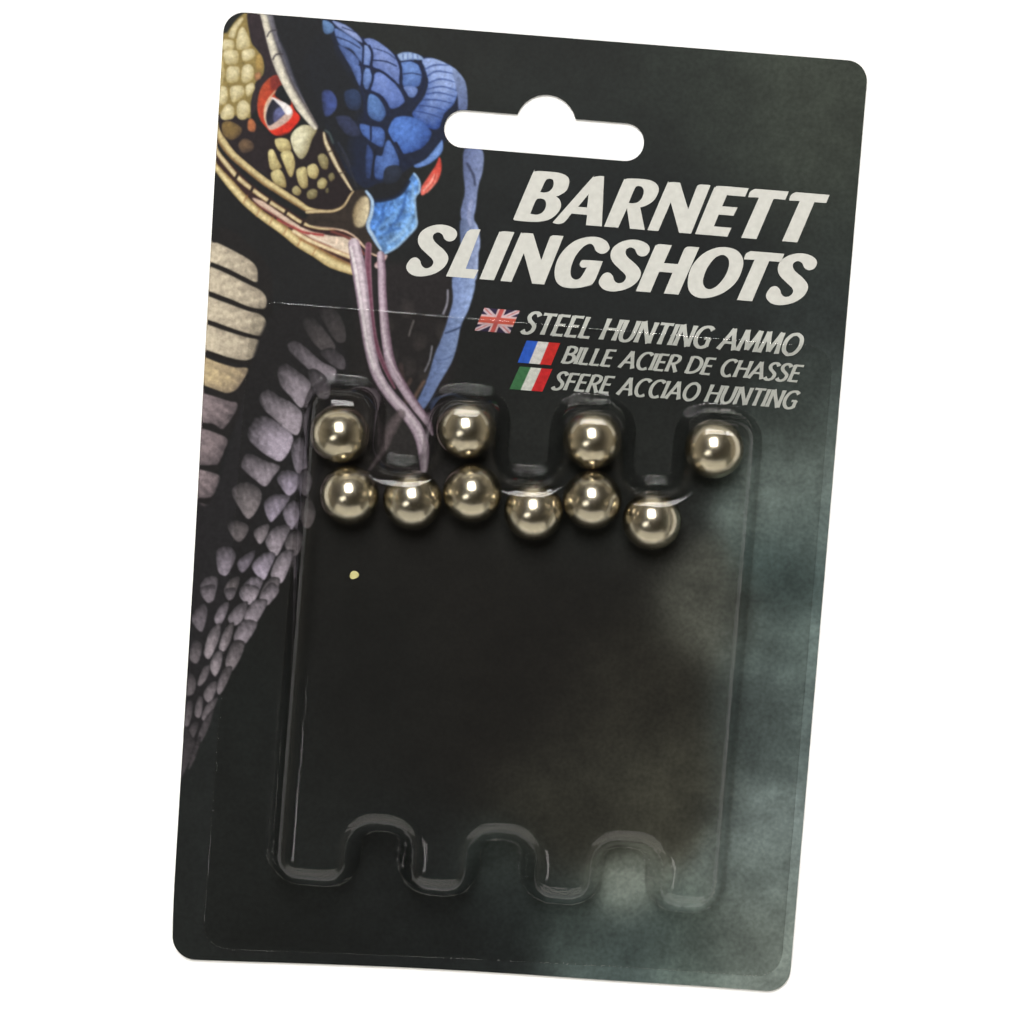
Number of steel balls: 10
